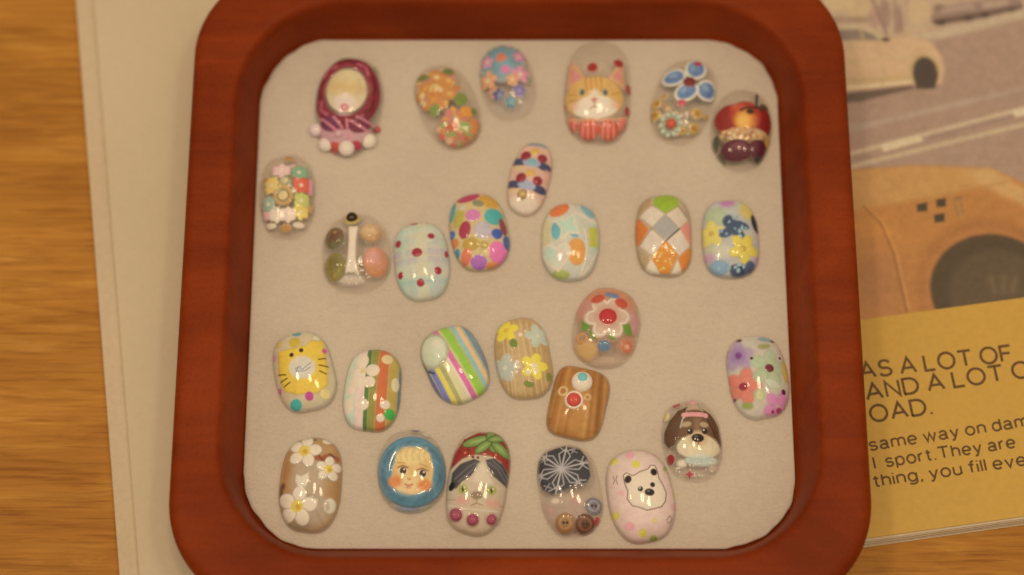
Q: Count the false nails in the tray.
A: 27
